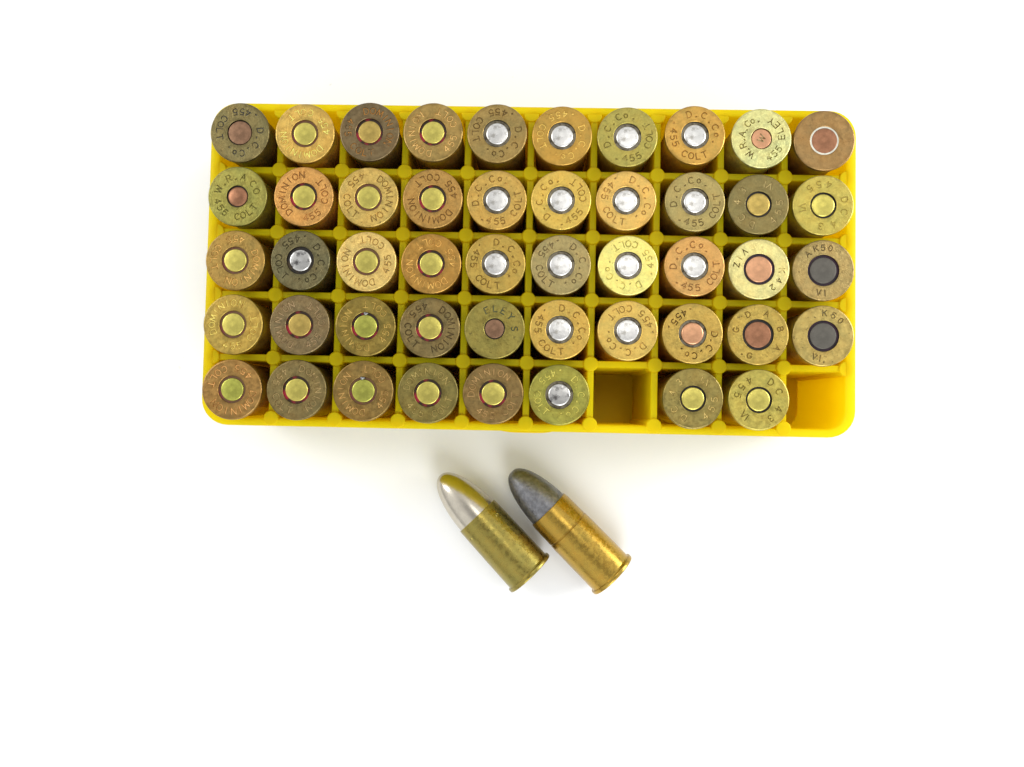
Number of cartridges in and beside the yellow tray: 50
